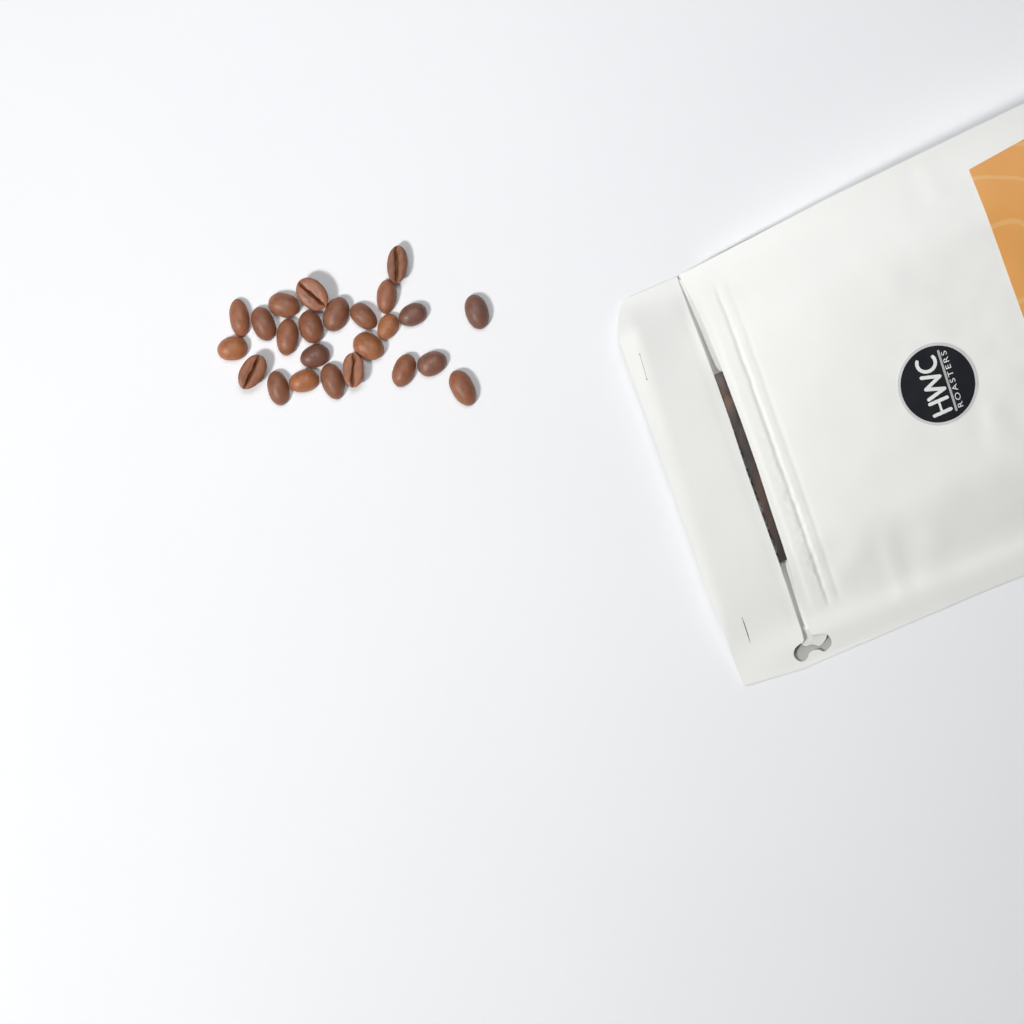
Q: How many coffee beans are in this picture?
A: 24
